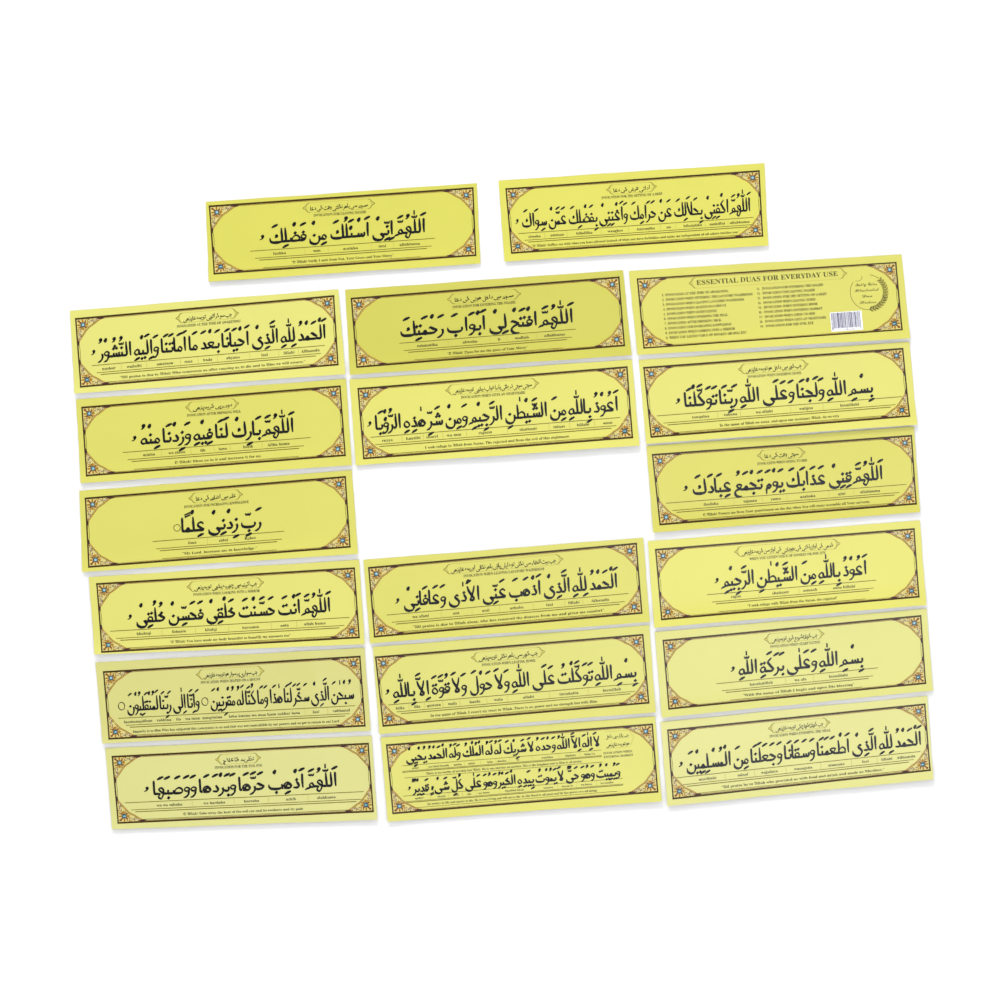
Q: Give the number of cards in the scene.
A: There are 19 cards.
